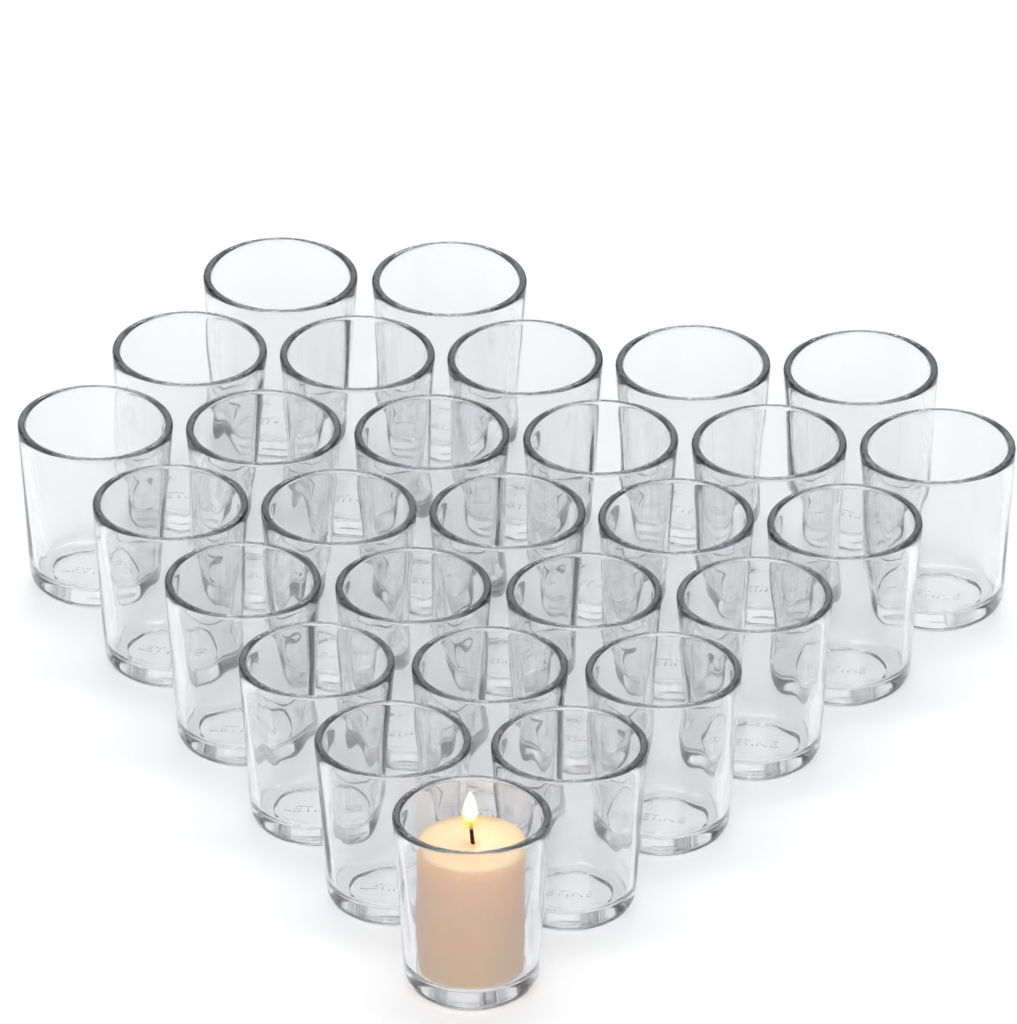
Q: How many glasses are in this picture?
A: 28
